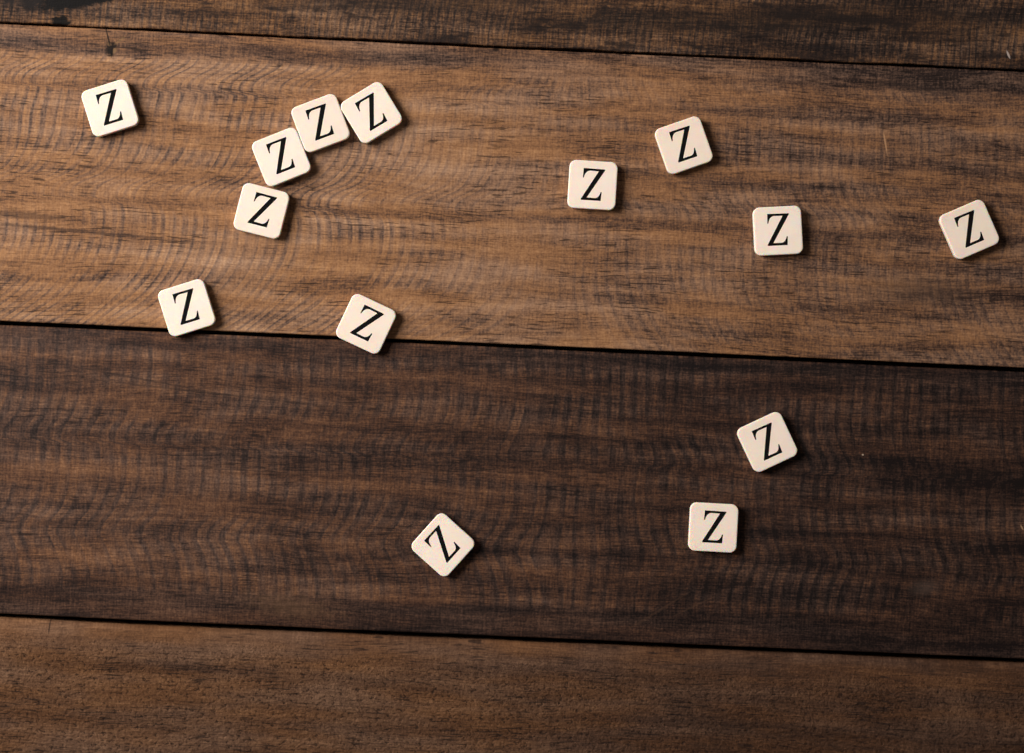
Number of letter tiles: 14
